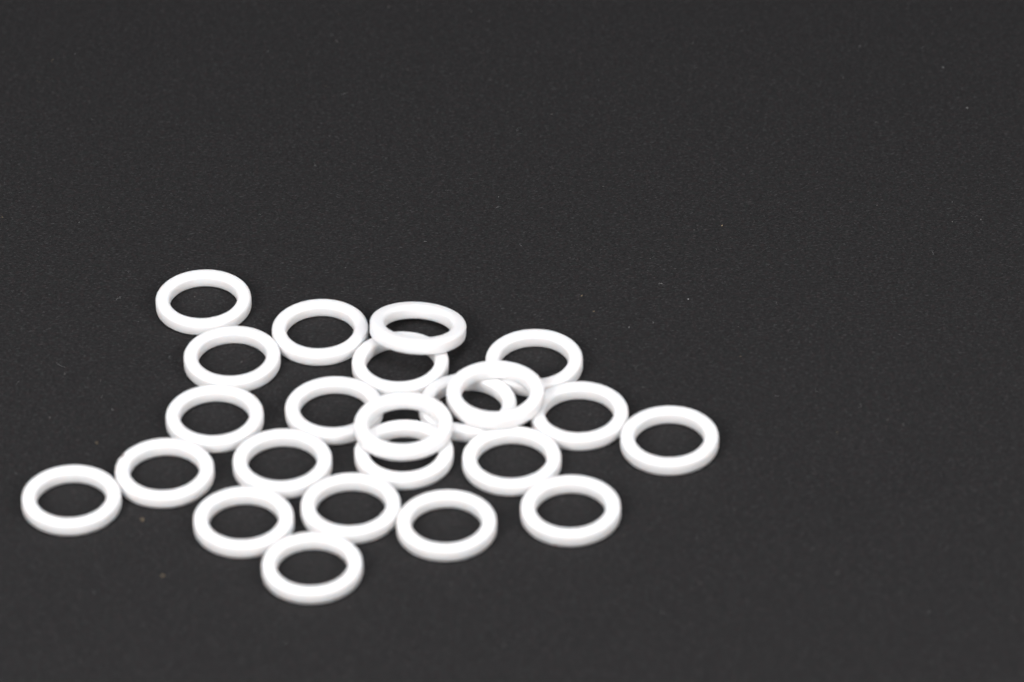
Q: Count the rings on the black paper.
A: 23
